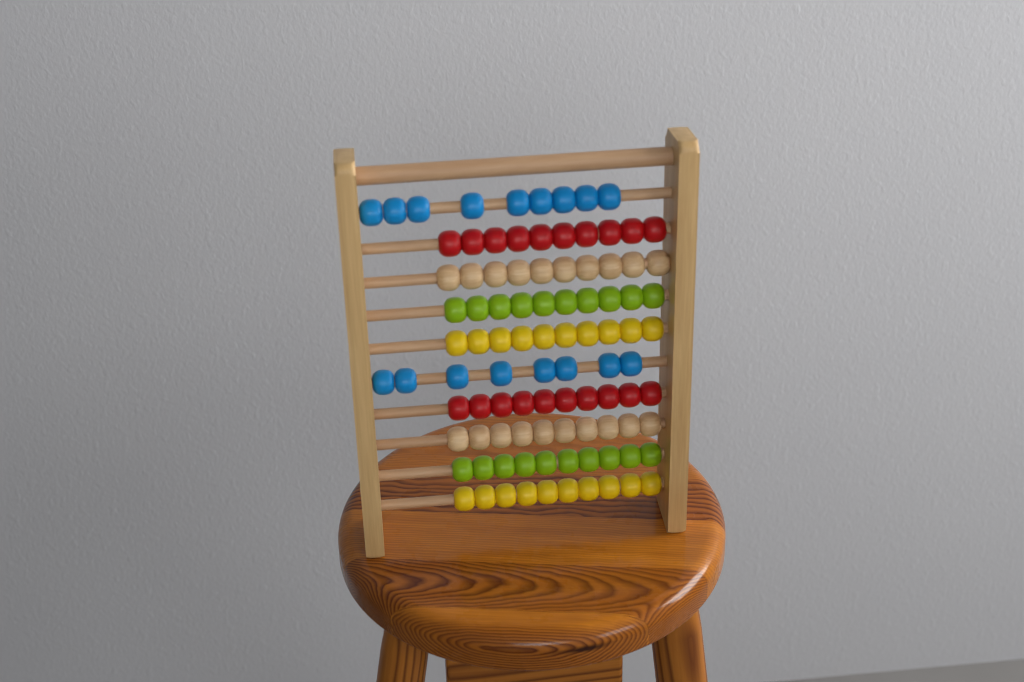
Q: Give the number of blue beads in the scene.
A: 17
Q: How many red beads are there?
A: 20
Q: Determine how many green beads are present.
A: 20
